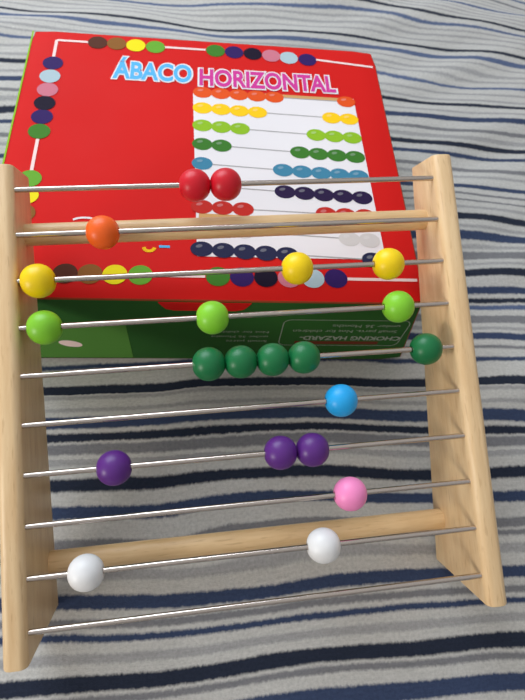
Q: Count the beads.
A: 21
